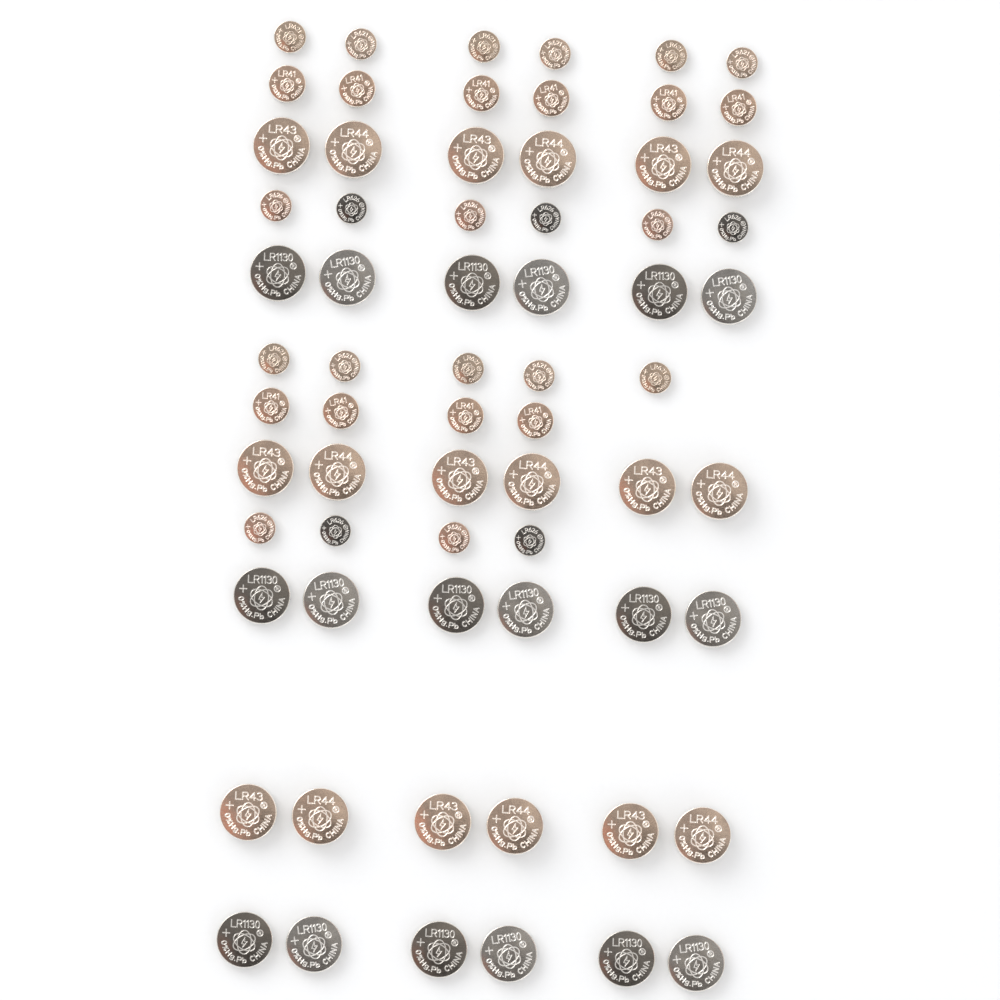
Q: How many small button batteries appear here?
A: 31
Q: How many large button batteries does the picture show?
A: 36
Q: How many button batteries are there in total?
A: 67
